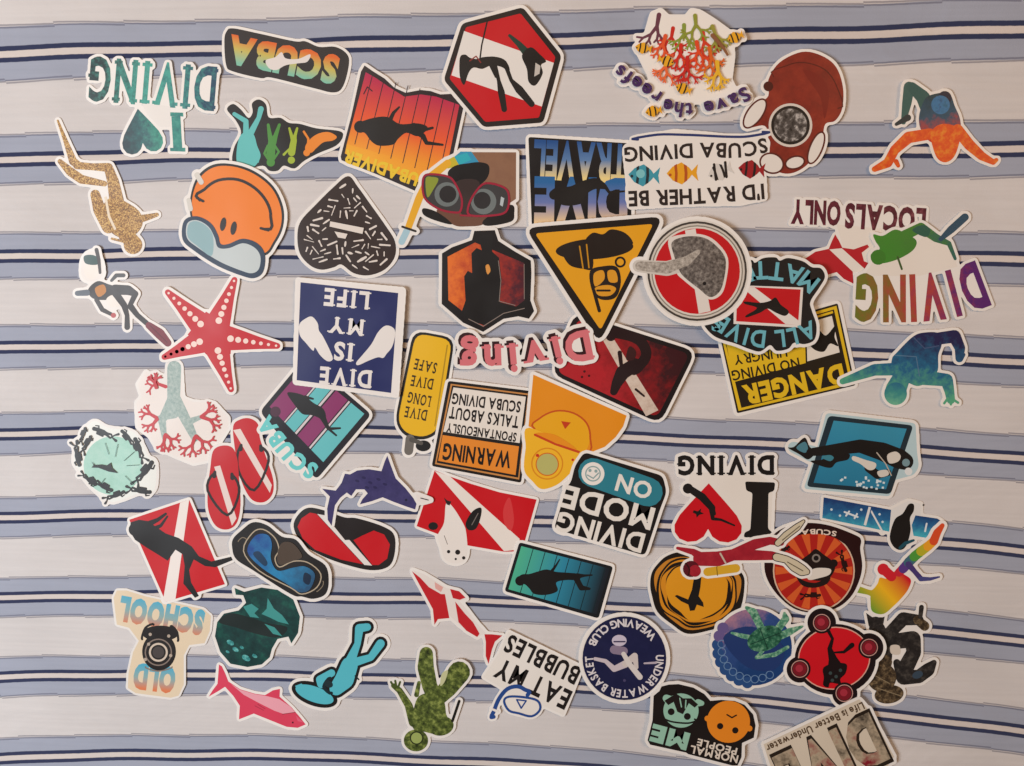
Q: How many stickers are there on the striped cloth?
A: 61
